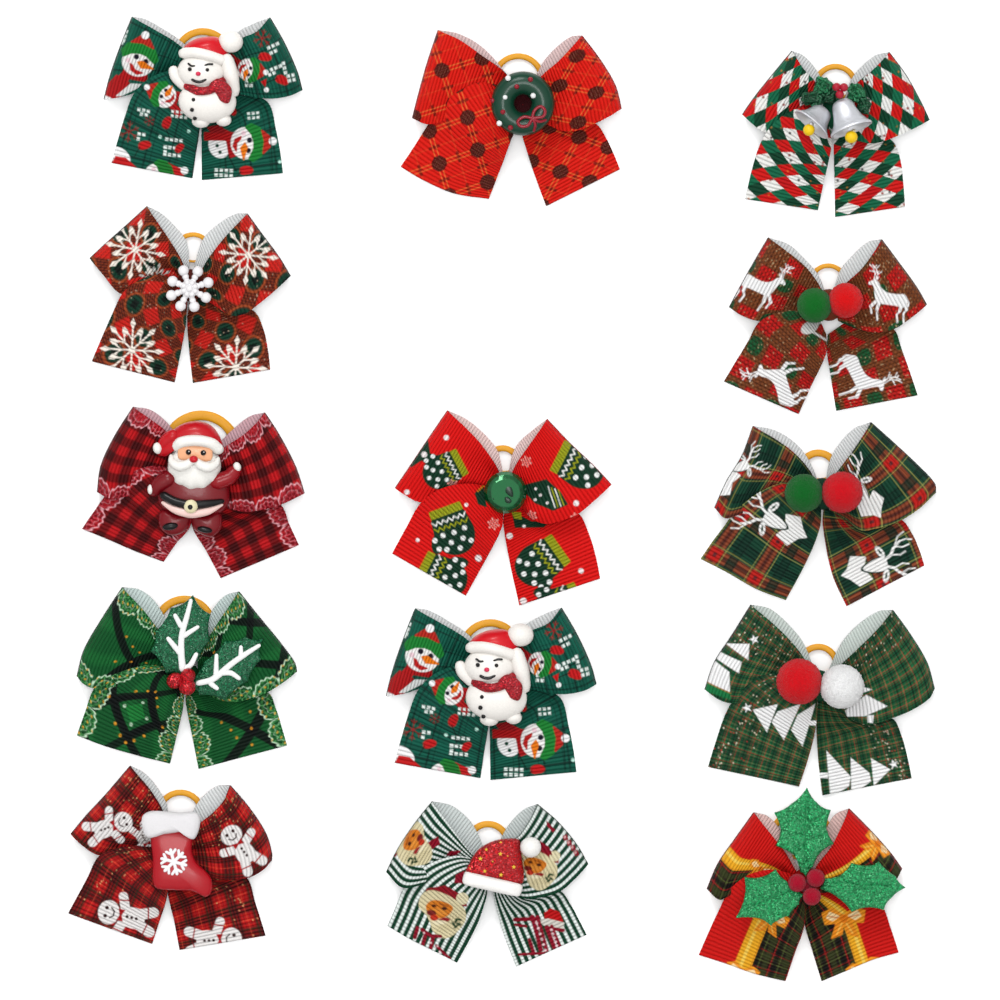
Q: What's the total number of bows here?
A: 14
